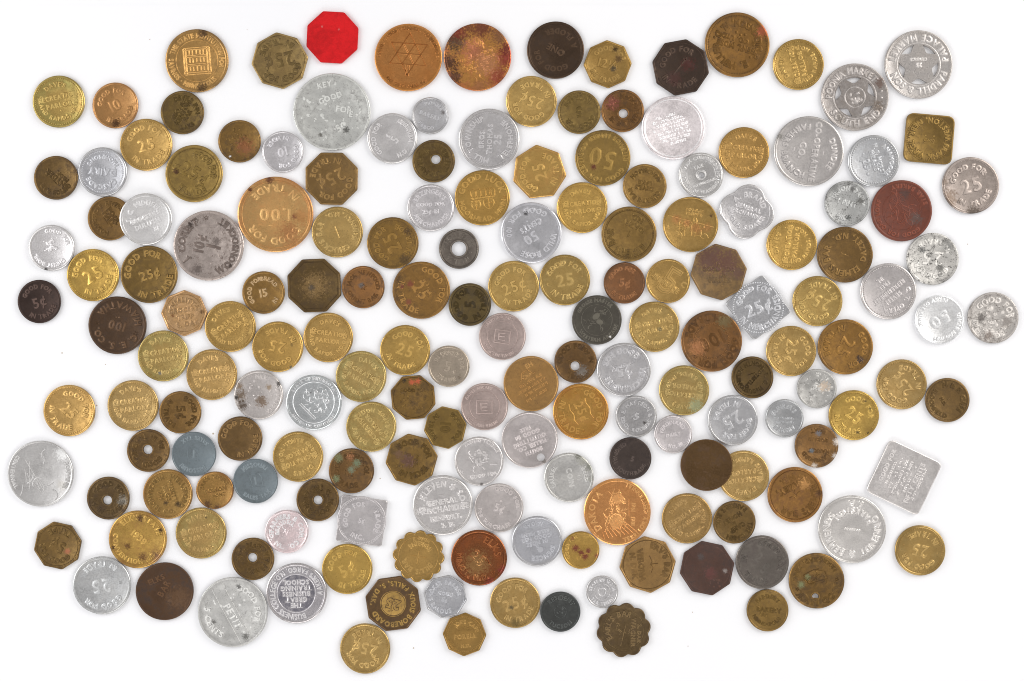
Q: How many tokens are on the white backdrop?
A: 173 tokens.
